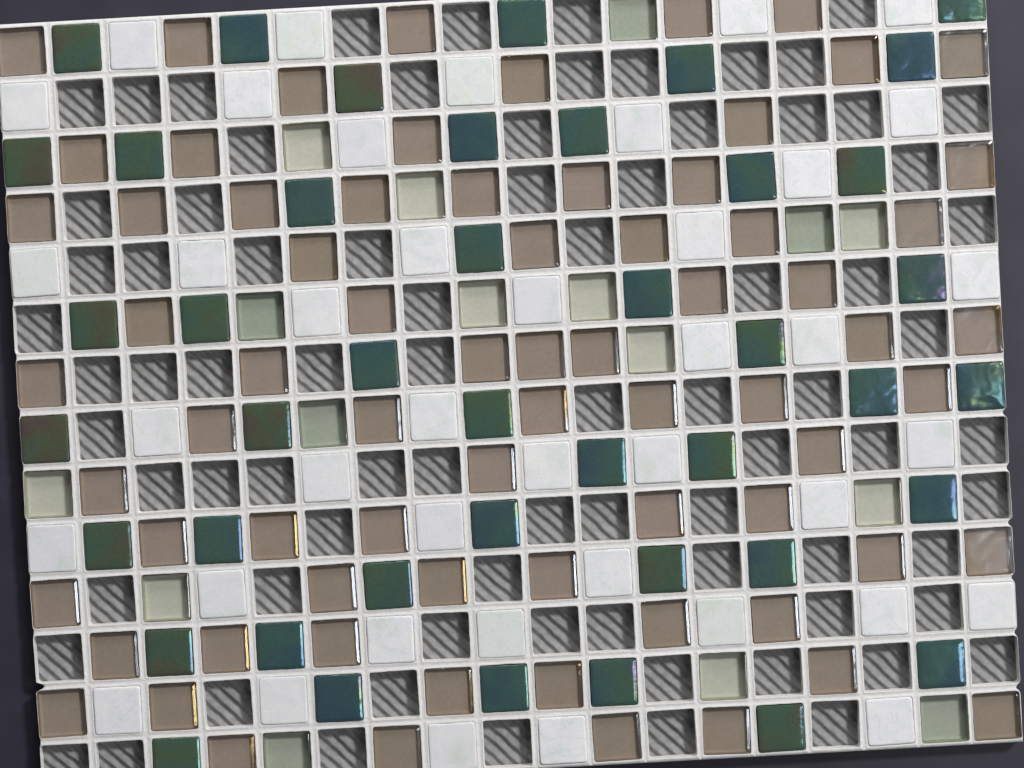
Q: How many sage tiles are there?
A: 16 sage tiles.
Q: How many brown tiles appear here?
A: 72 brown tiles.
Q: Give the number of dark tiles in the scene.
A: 43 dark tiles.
